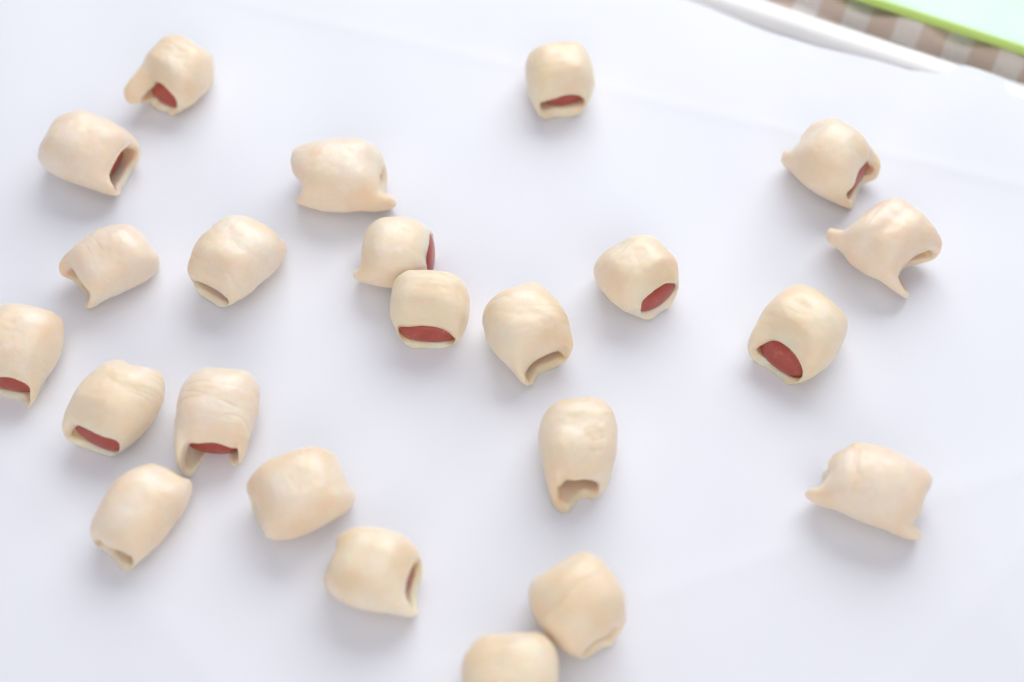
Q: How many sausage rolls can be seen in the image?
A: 23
